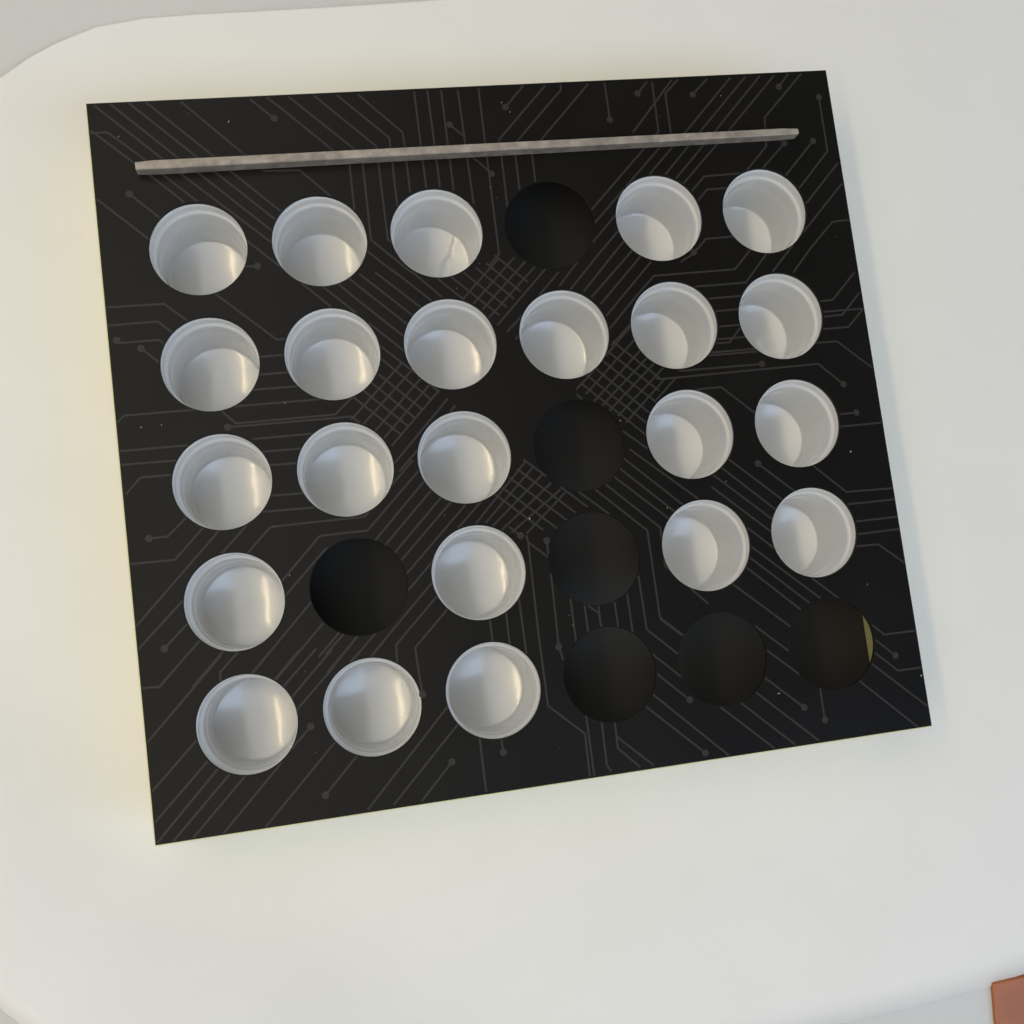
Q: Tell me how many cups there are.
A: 23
